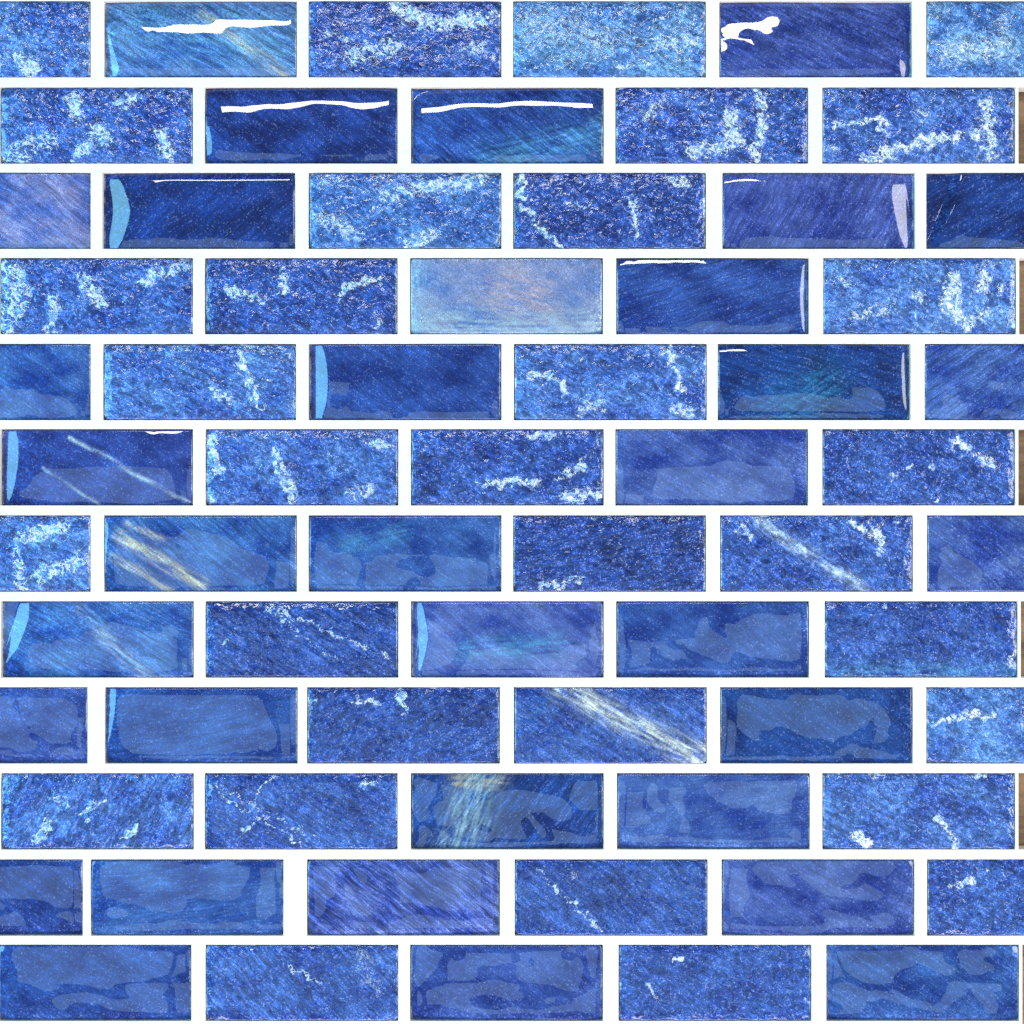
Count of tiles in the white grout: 66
